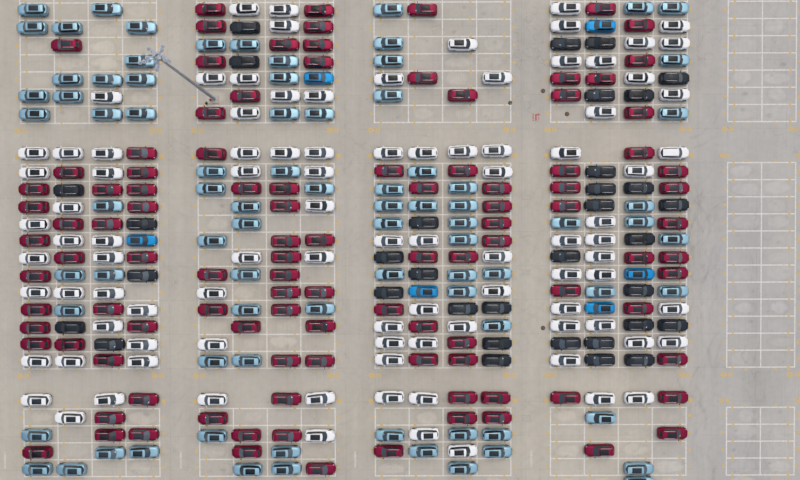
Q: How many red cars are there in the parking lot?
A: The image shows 106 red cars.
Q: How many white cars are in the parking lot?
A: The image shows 95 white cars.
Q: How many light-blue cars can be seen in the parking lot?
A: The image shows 82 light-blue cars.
